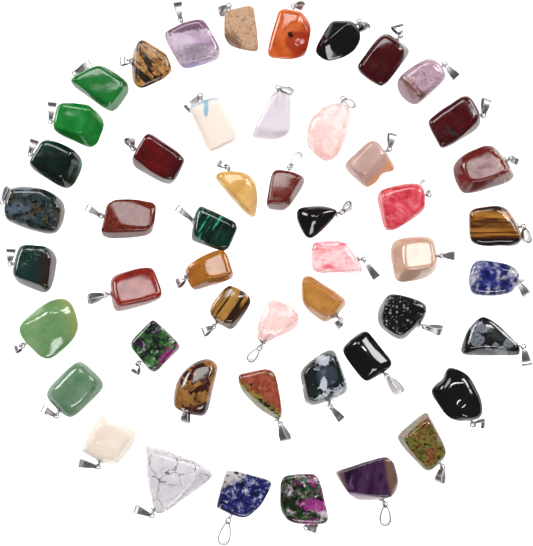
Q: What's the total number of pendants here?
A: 50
